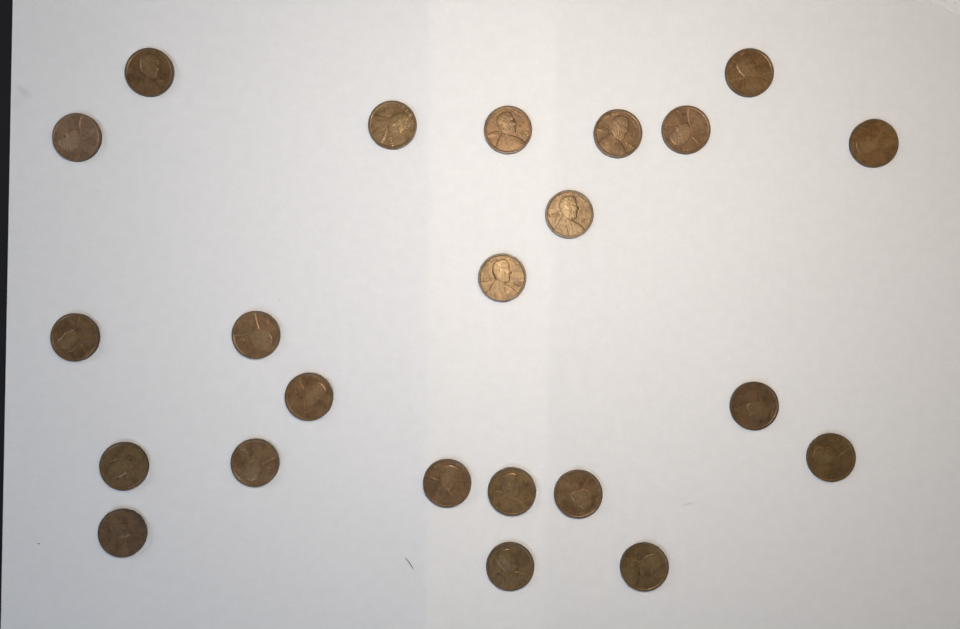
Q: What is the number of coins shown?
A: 23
